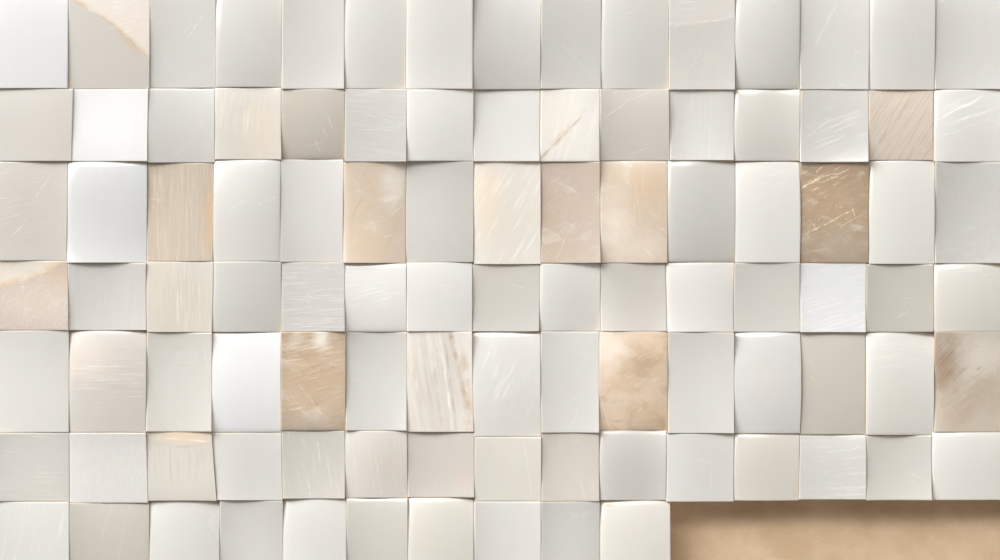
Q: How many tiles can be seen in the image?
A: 100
